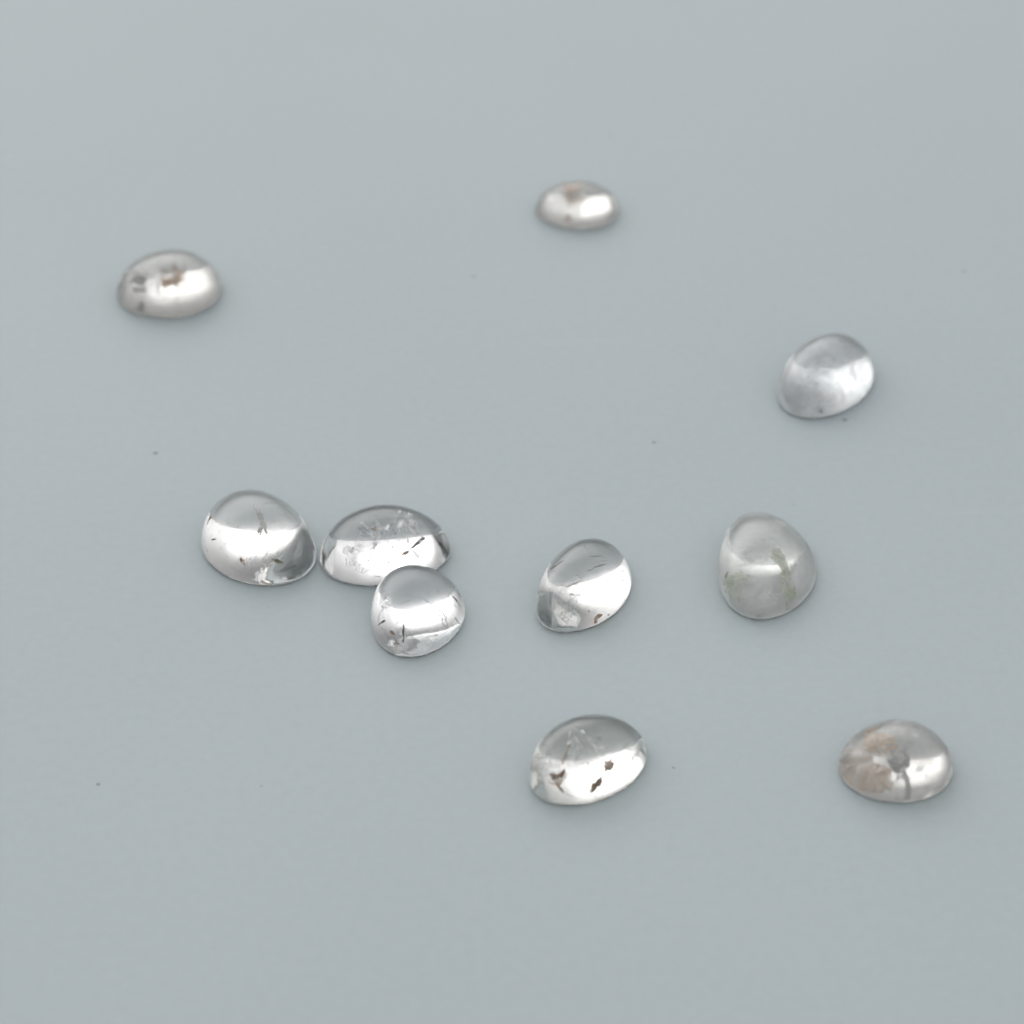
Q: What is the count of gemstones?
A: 10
